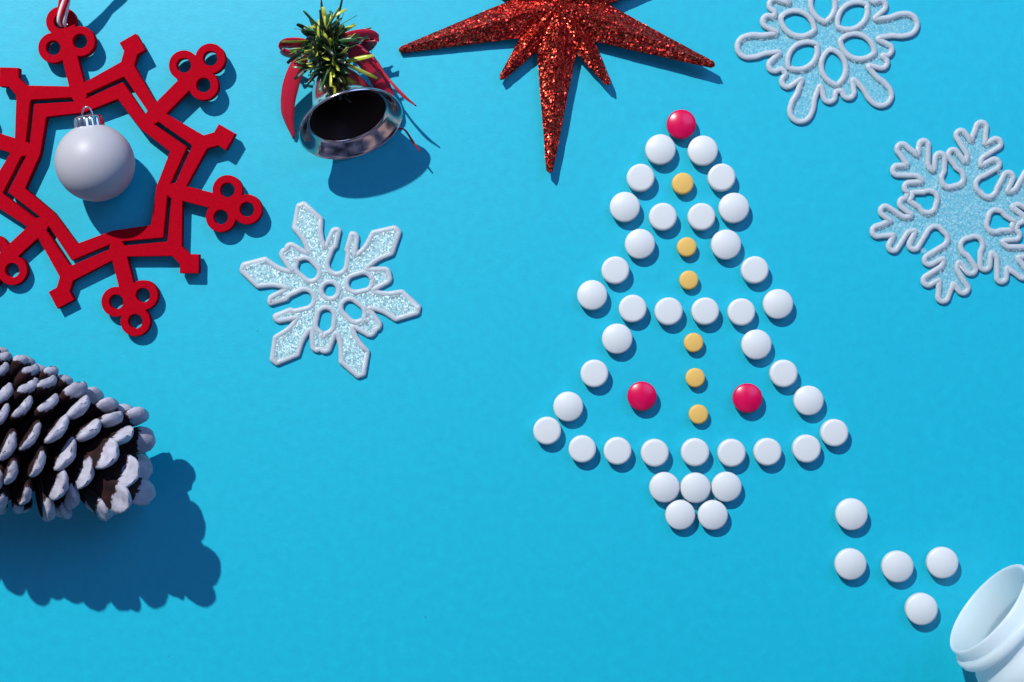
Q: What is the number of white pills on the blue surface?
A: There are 43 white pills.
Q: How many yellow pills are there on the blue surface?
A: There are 6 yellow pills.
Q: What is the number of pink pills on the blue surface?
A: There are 3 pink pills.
